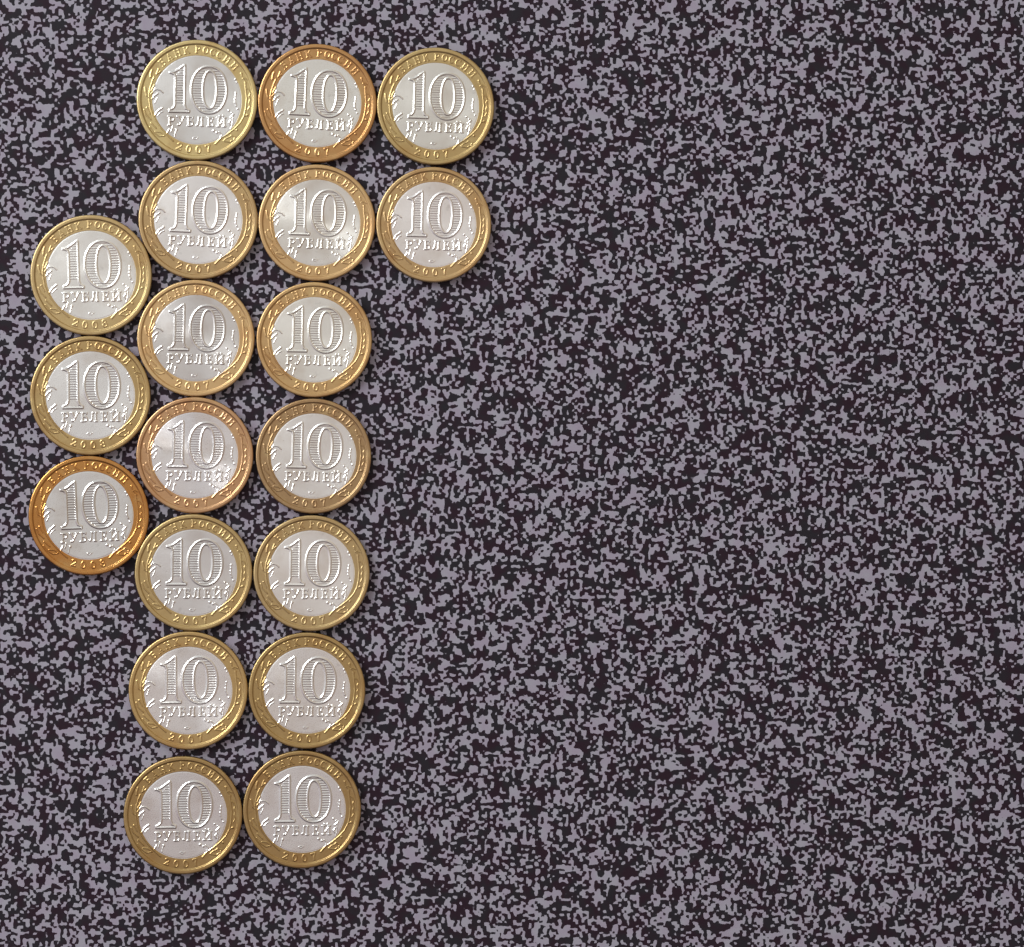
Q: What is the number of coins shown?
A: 19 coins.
